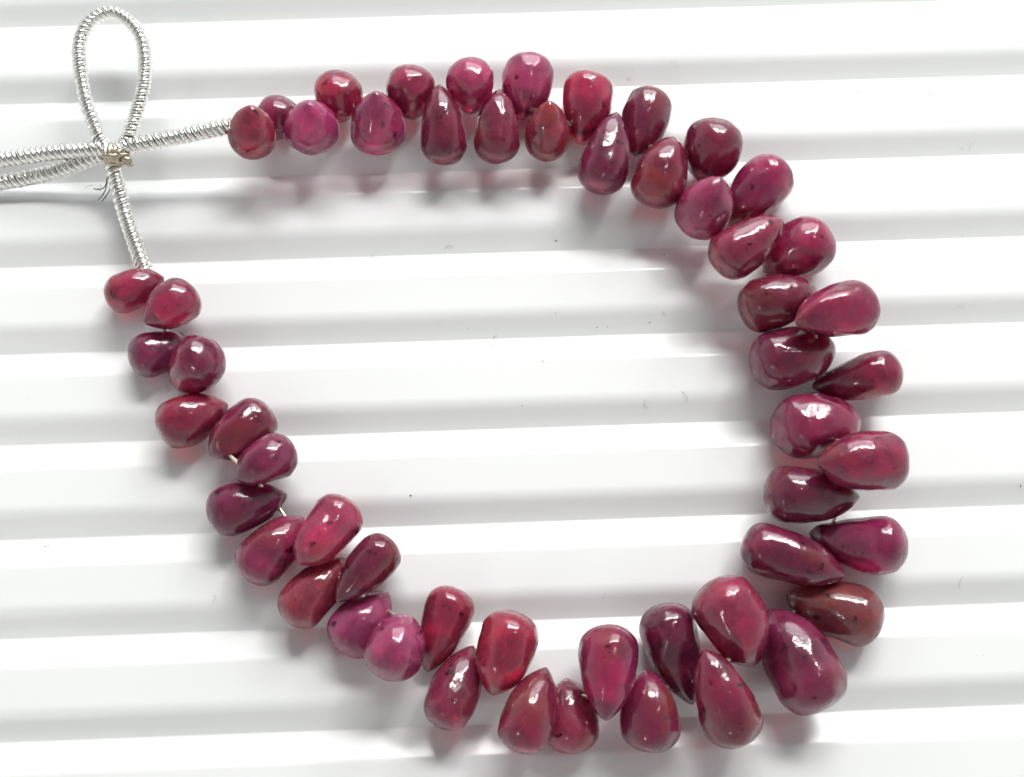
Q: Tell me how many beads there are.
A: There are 55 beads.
